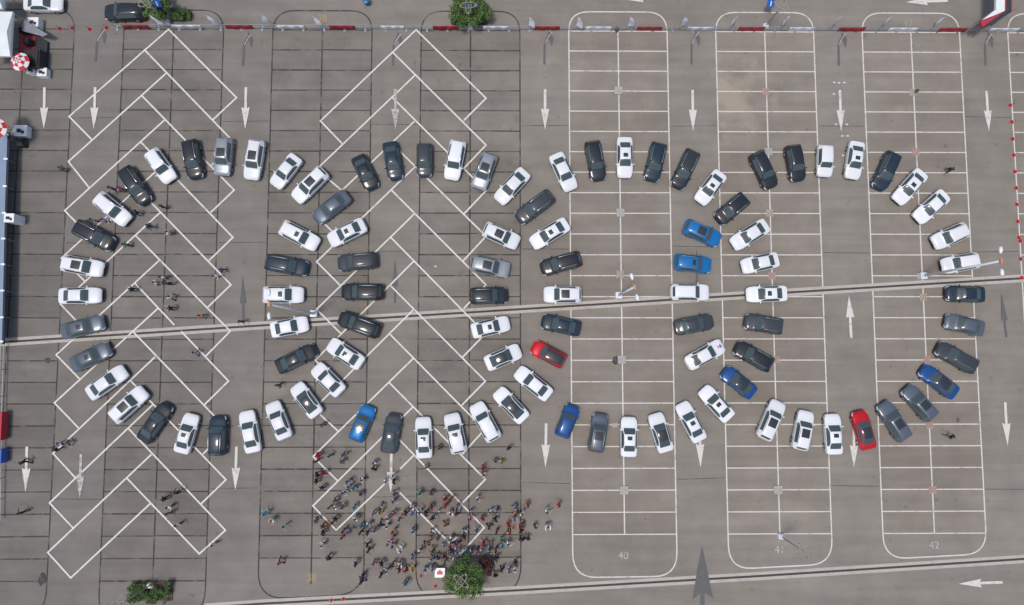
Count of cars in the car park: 102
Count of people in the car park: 200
